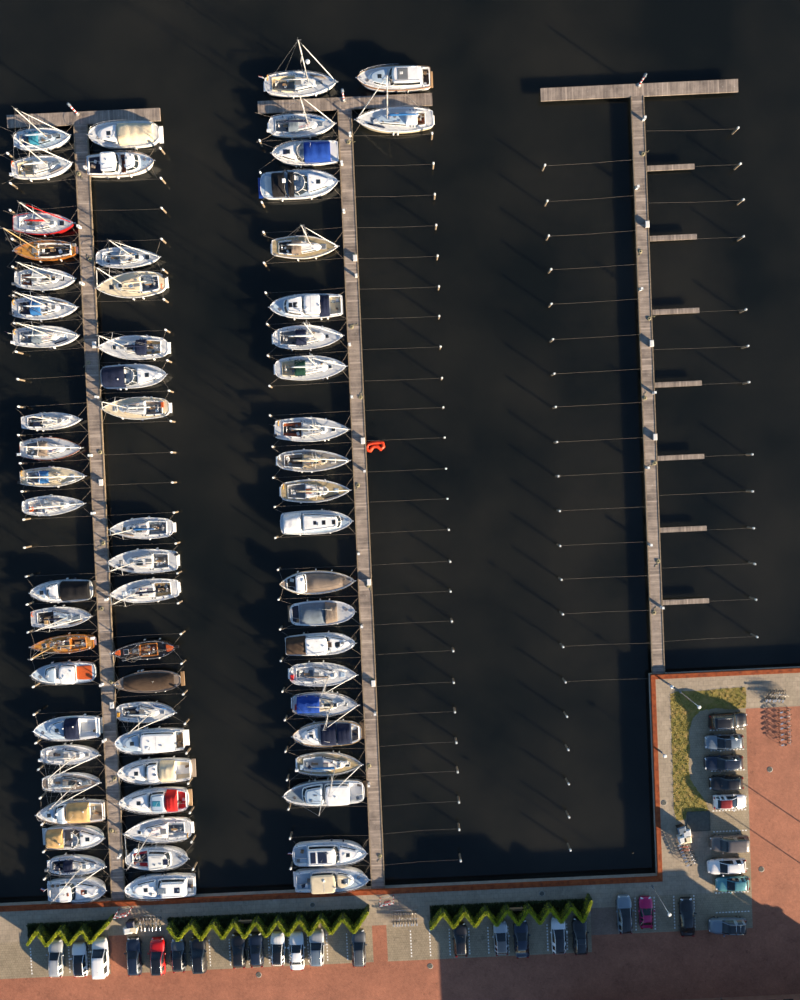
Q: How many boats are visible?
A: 65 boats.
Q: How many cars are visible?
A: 30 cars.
